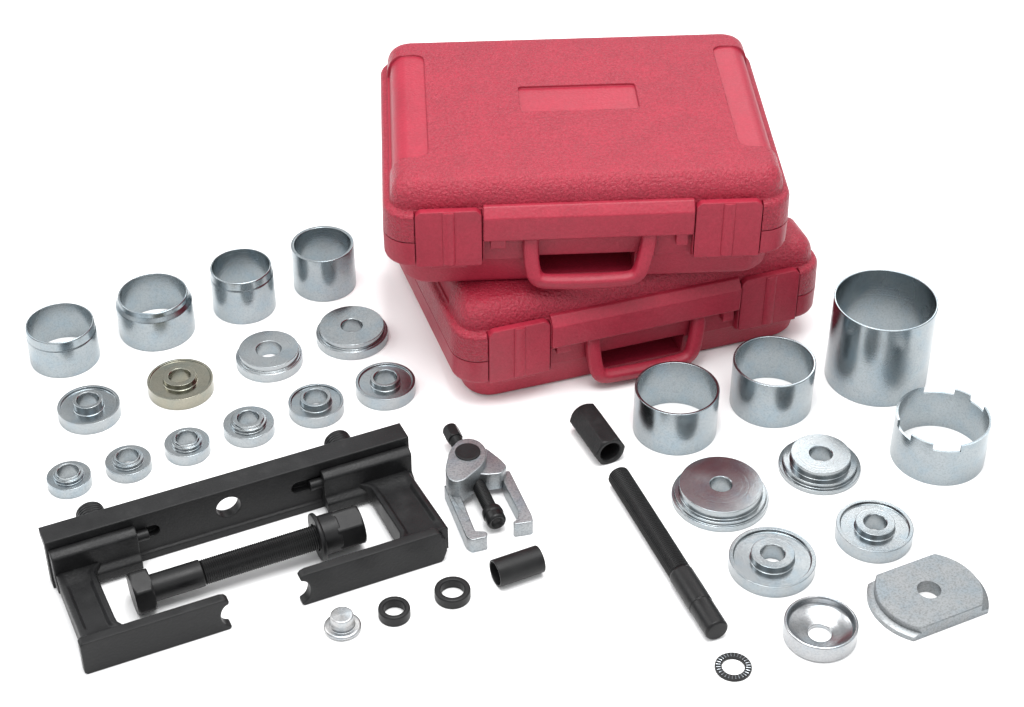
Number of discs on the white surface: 14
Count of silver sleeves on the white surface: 8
